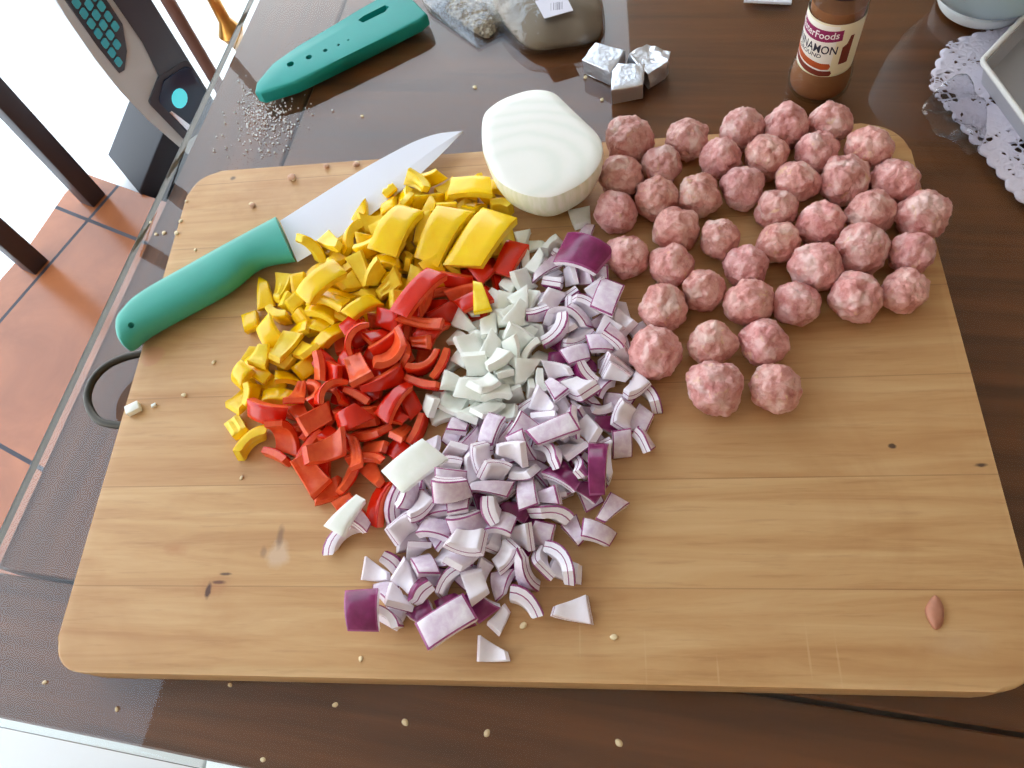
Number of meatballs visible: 42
